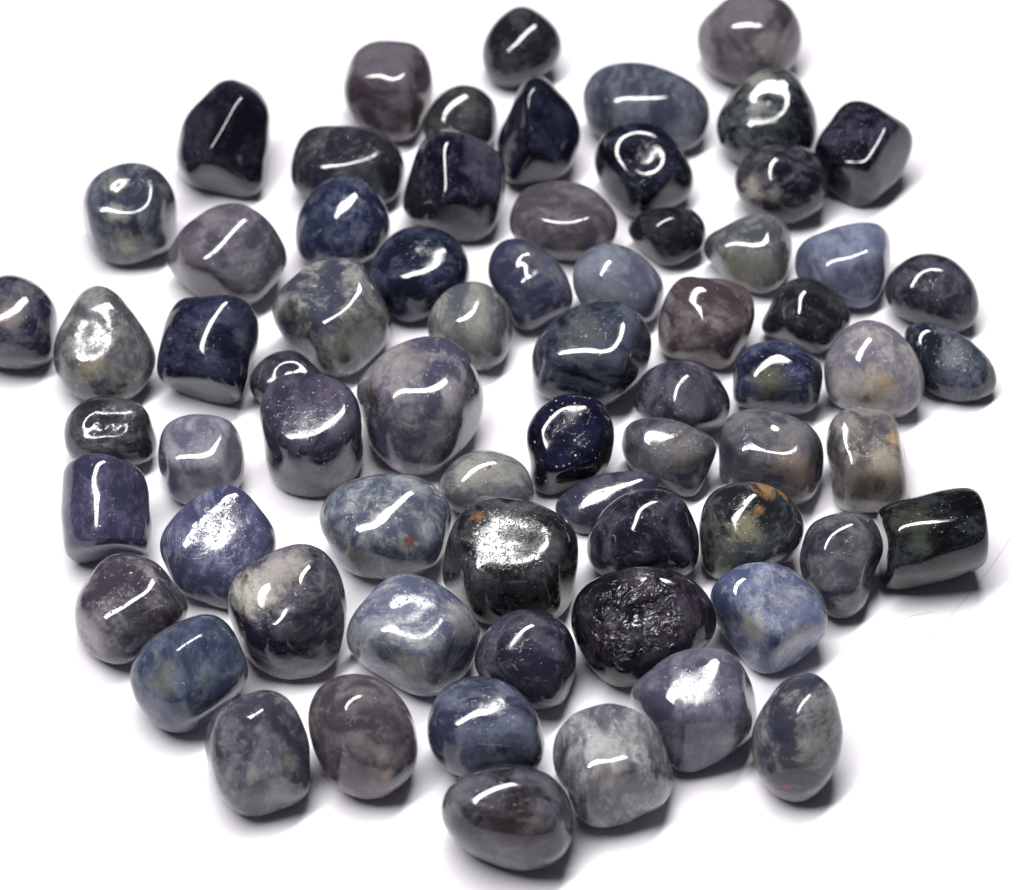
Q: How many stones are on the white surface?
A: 69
